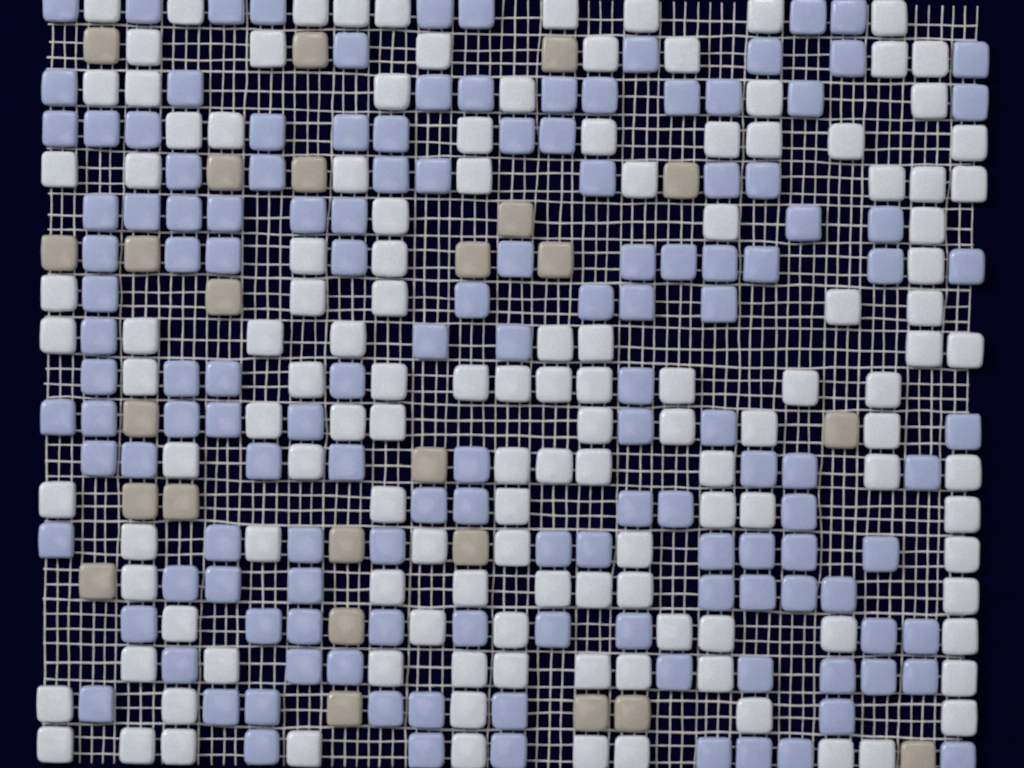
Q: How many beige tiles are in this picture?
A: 25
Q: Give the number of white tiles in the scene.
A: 131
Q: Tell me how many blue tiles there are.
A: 139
